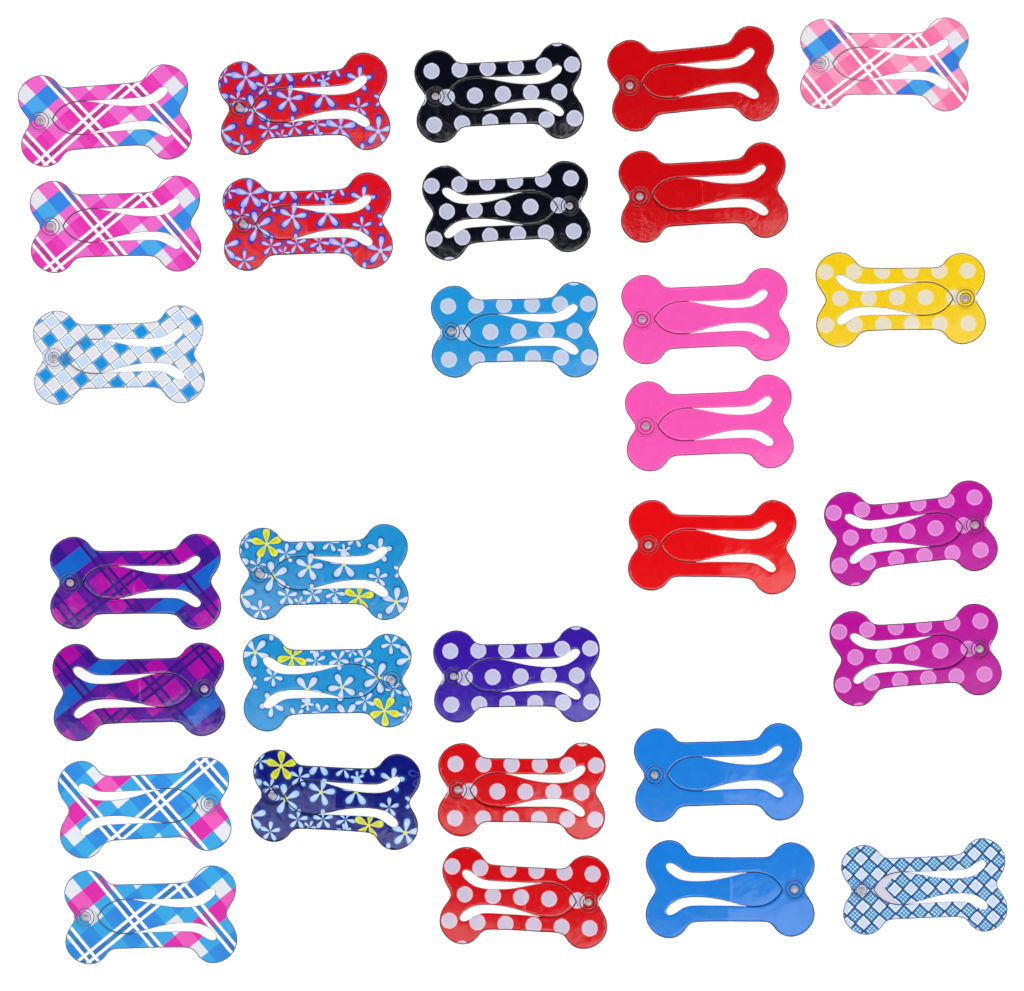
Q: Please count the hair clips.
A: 30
